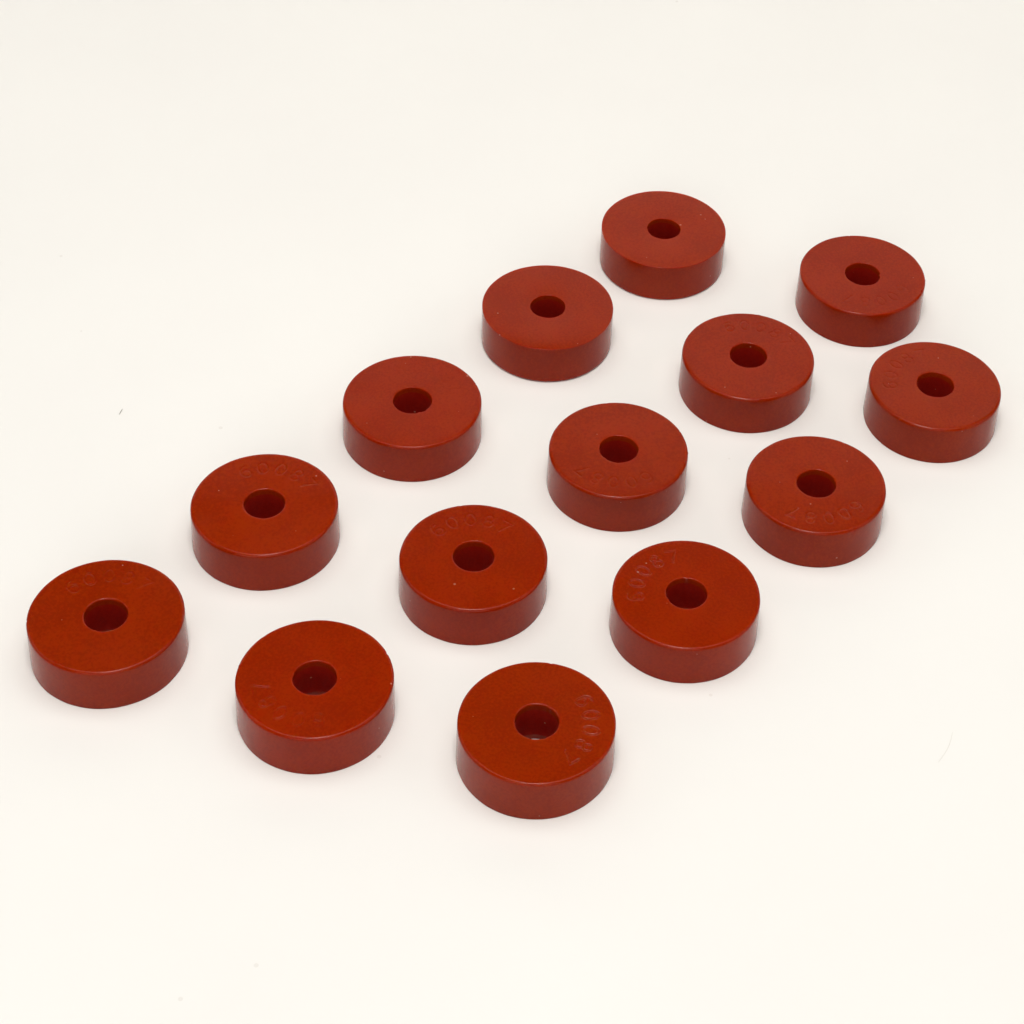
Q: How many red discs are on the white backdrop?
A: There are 14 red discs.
